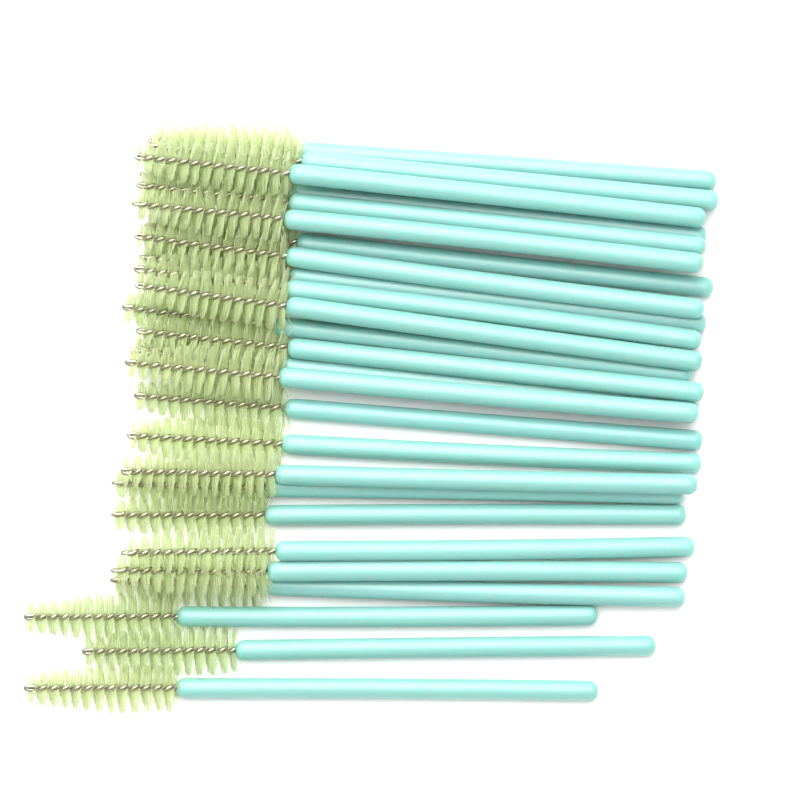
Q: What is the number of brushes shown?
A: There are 26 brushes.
